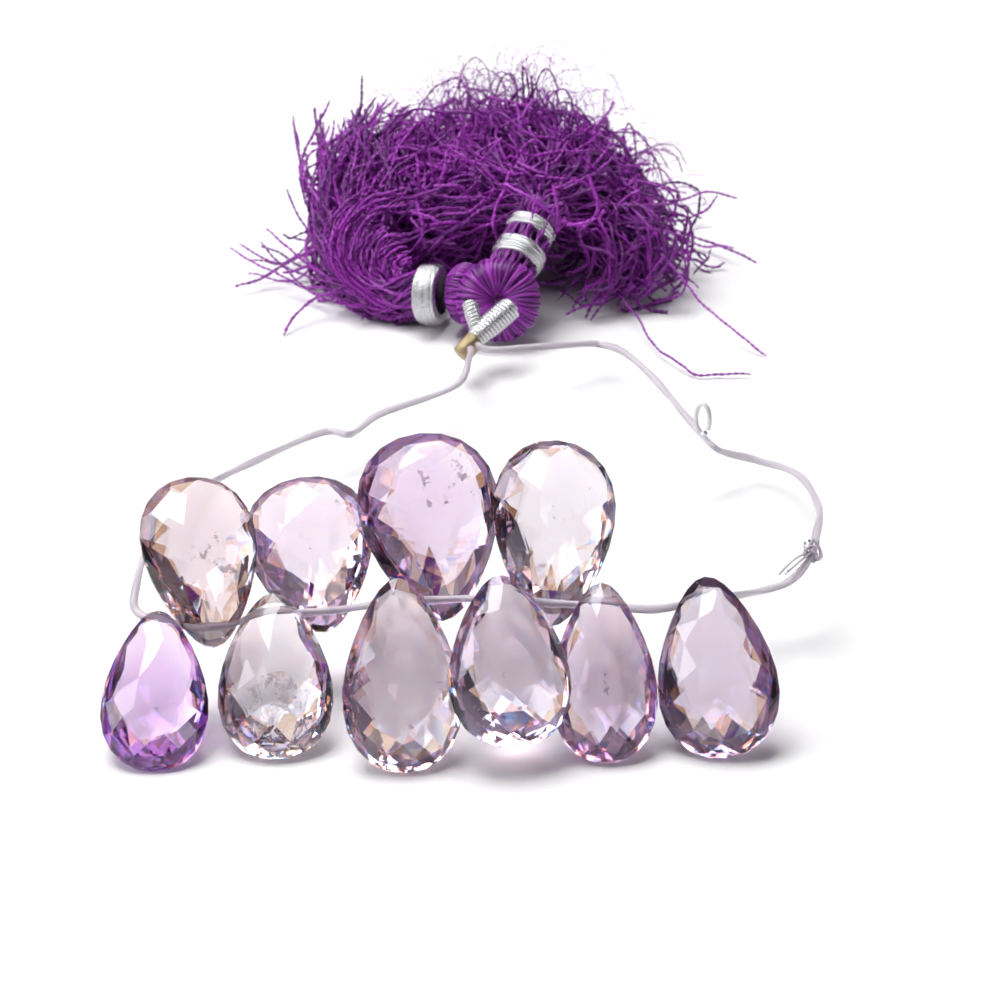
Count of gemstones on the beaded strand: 10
